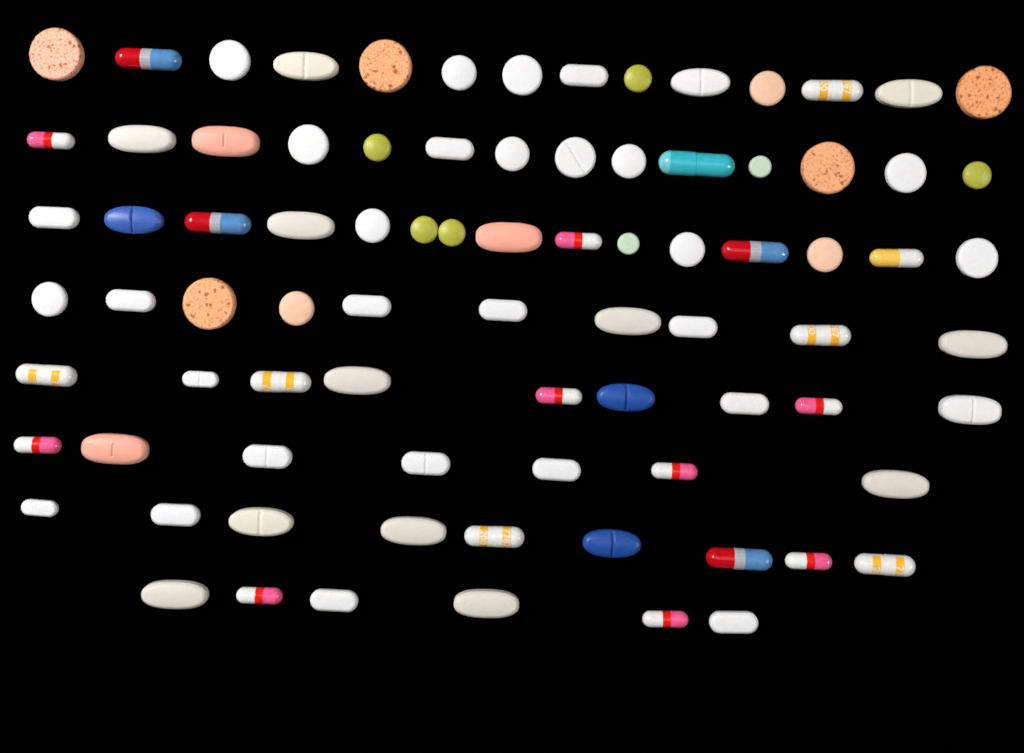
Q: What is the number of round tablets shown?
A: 27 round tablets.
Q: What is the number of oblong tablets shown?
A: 36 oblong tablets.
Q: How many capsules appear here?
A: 21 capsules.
